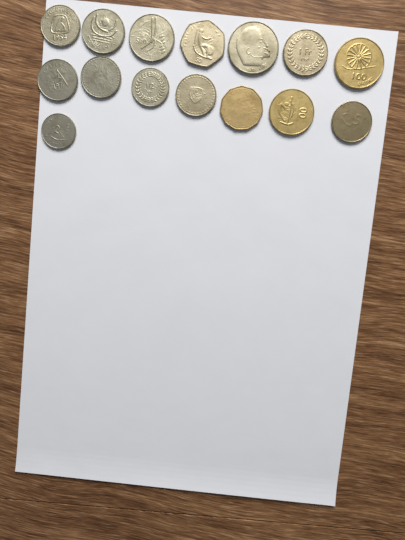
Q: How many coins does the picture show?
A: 15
